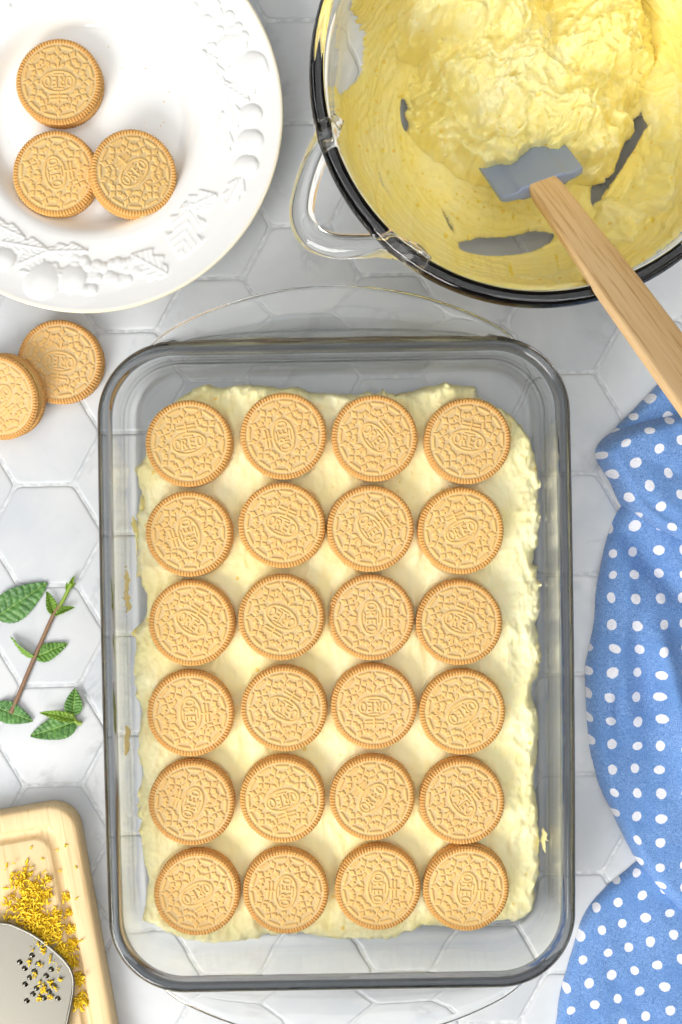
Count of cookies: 29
